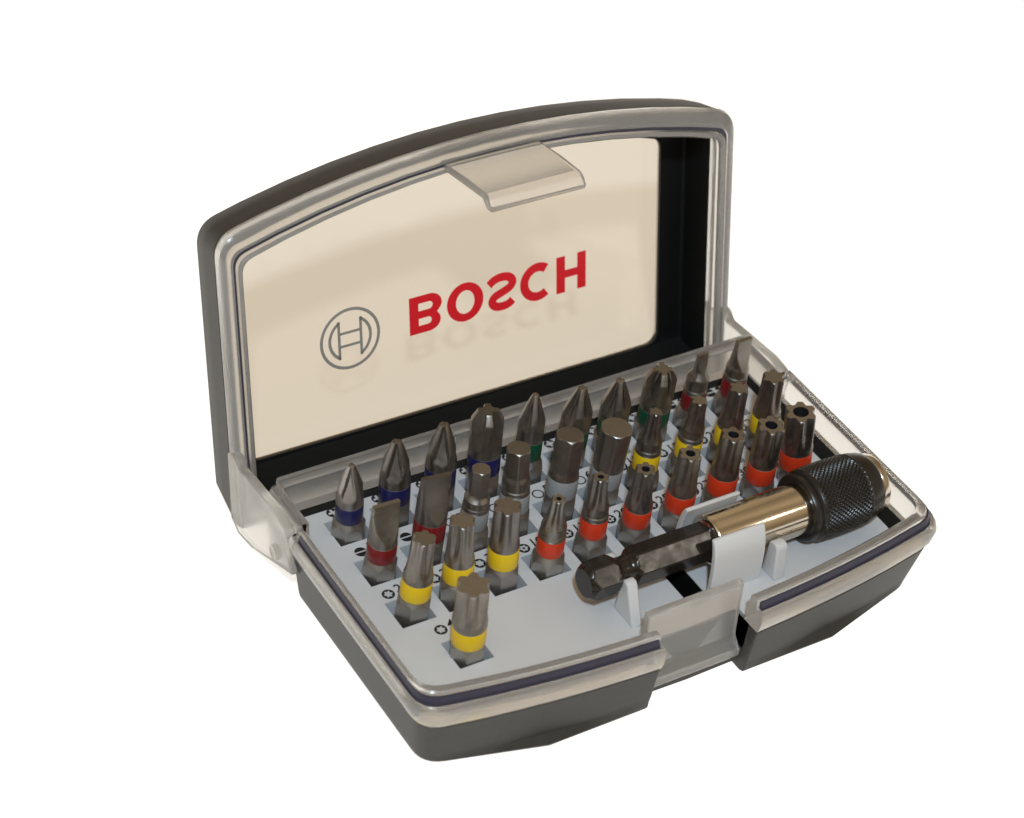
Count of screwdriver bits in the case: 31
